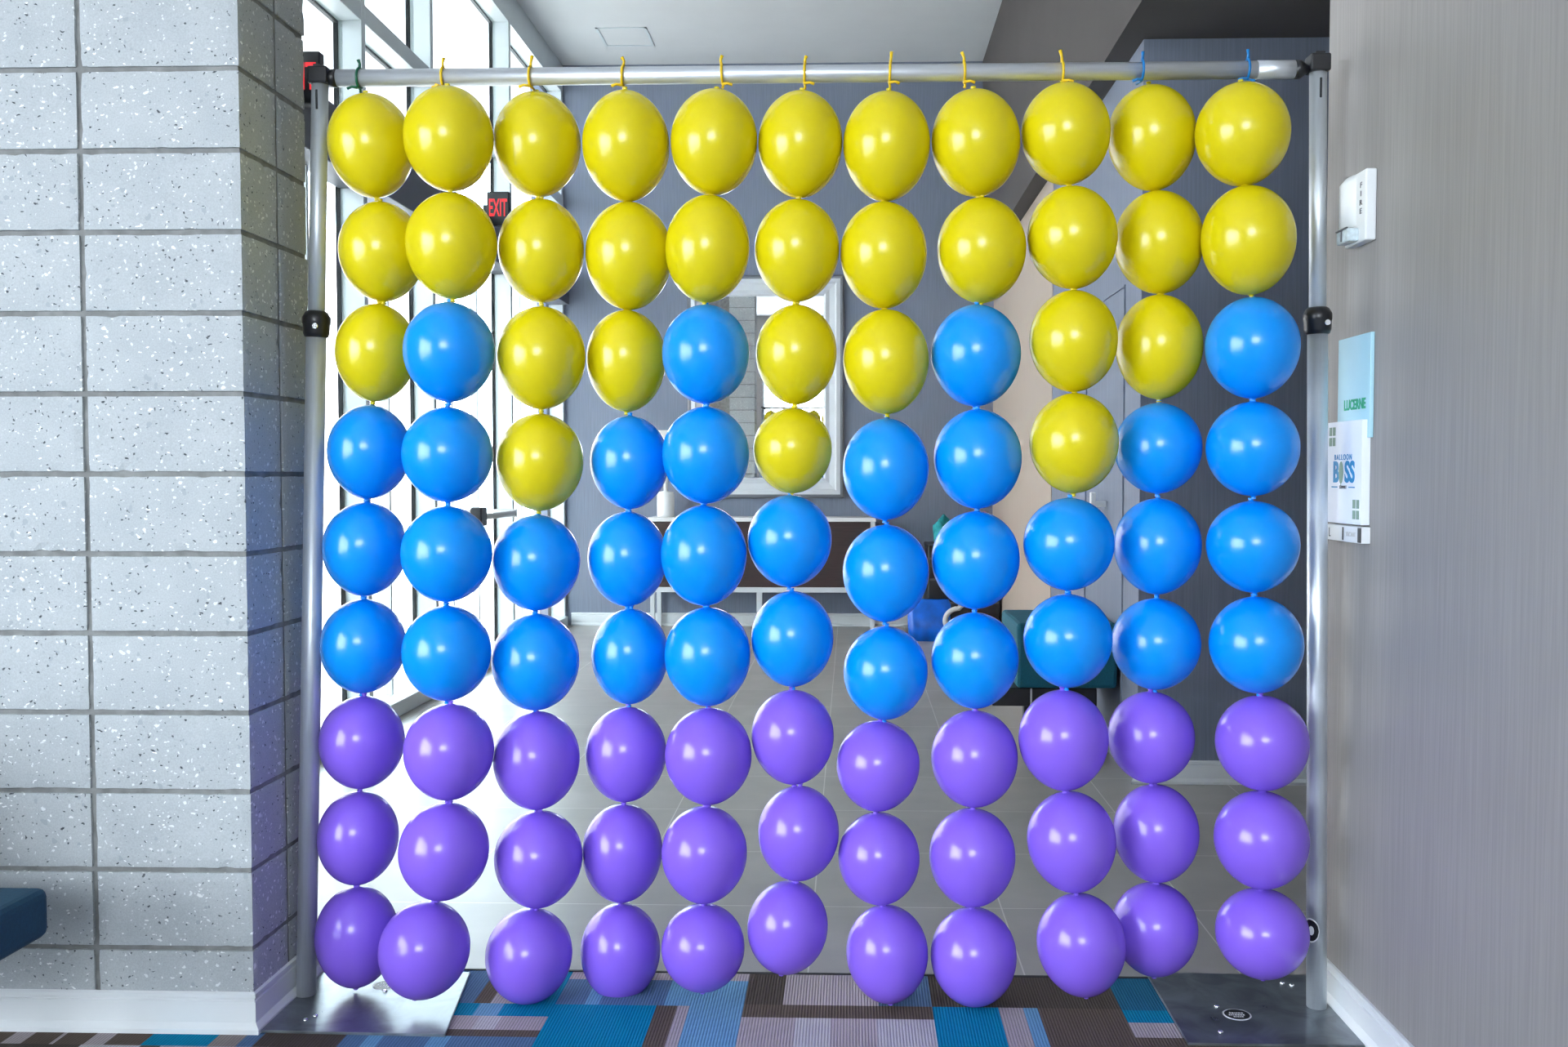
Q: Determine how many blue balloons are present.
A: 34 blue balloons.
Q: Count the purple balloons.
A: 33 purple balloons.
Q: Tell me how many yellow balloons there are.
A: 32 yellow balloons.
